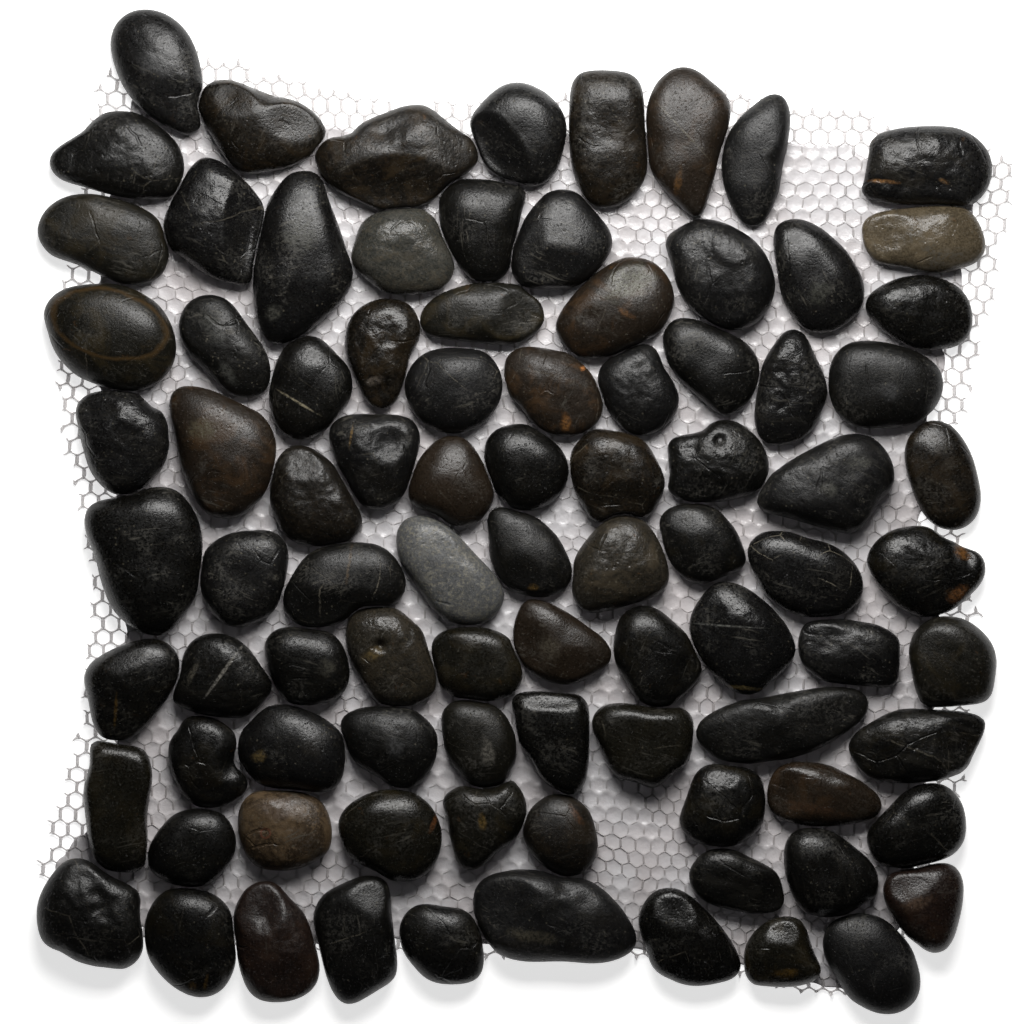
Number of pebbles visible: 89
